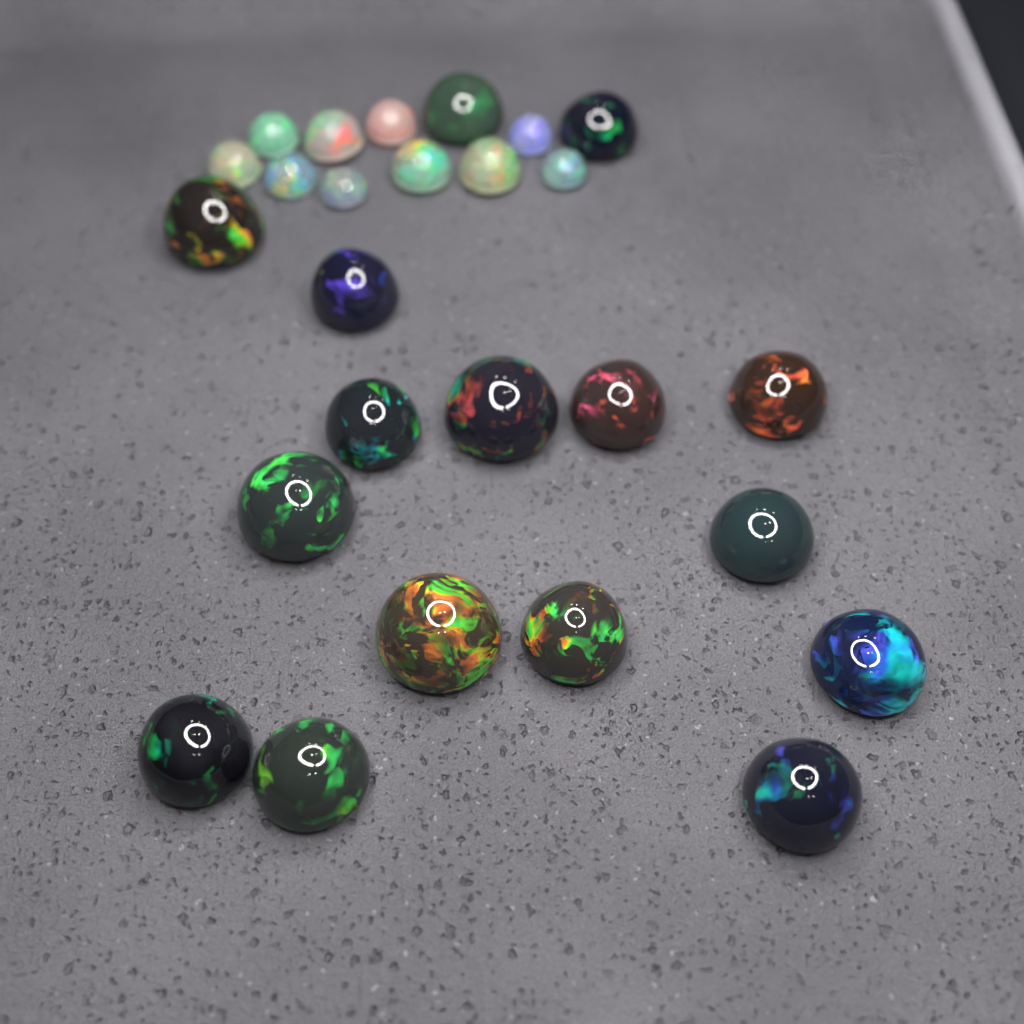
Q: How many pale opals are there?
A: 10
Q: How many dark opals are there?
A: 16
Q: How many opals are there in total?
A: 26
